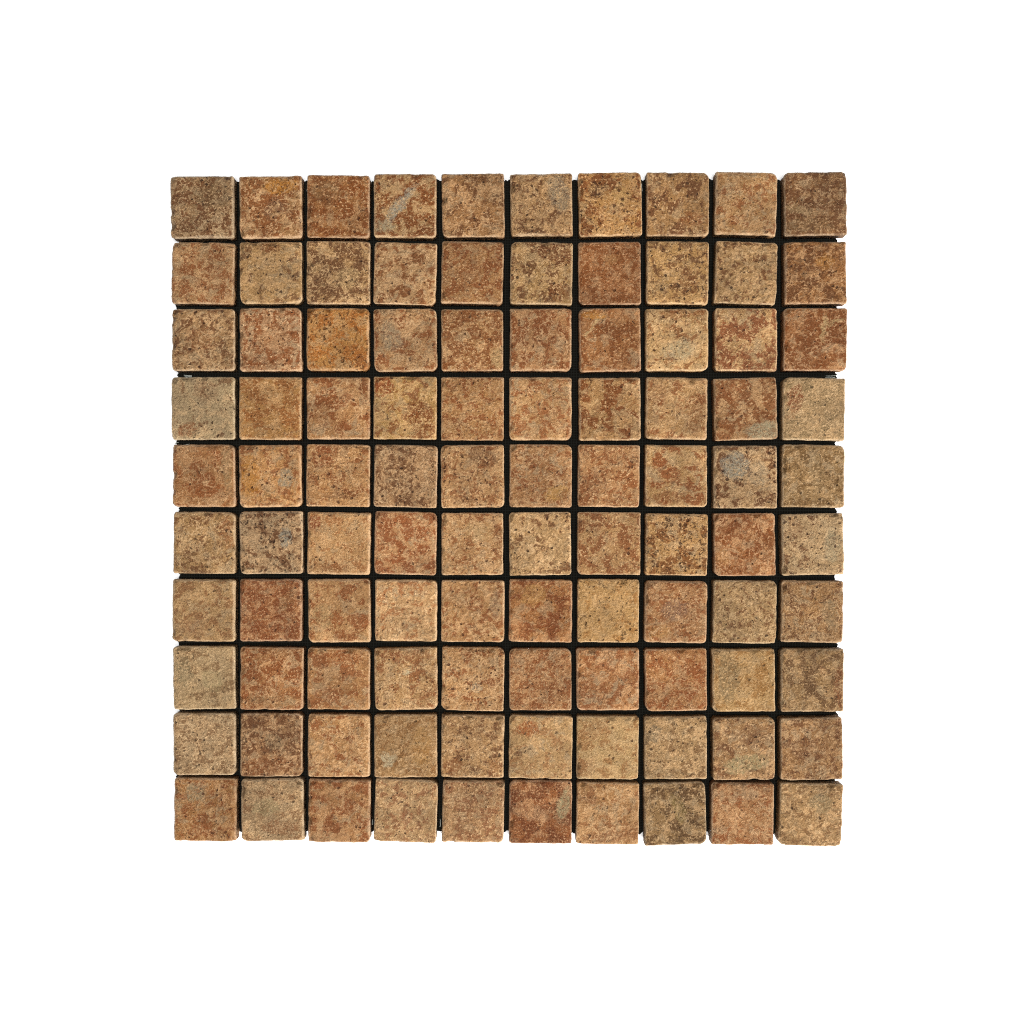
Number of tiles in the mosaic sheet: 100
